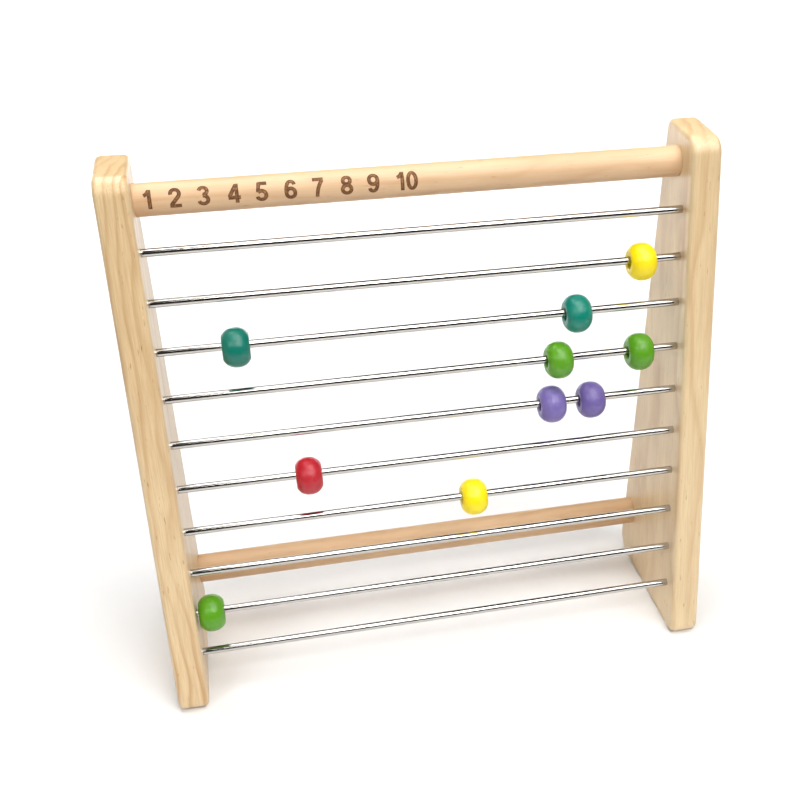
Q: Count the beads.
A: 10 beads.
